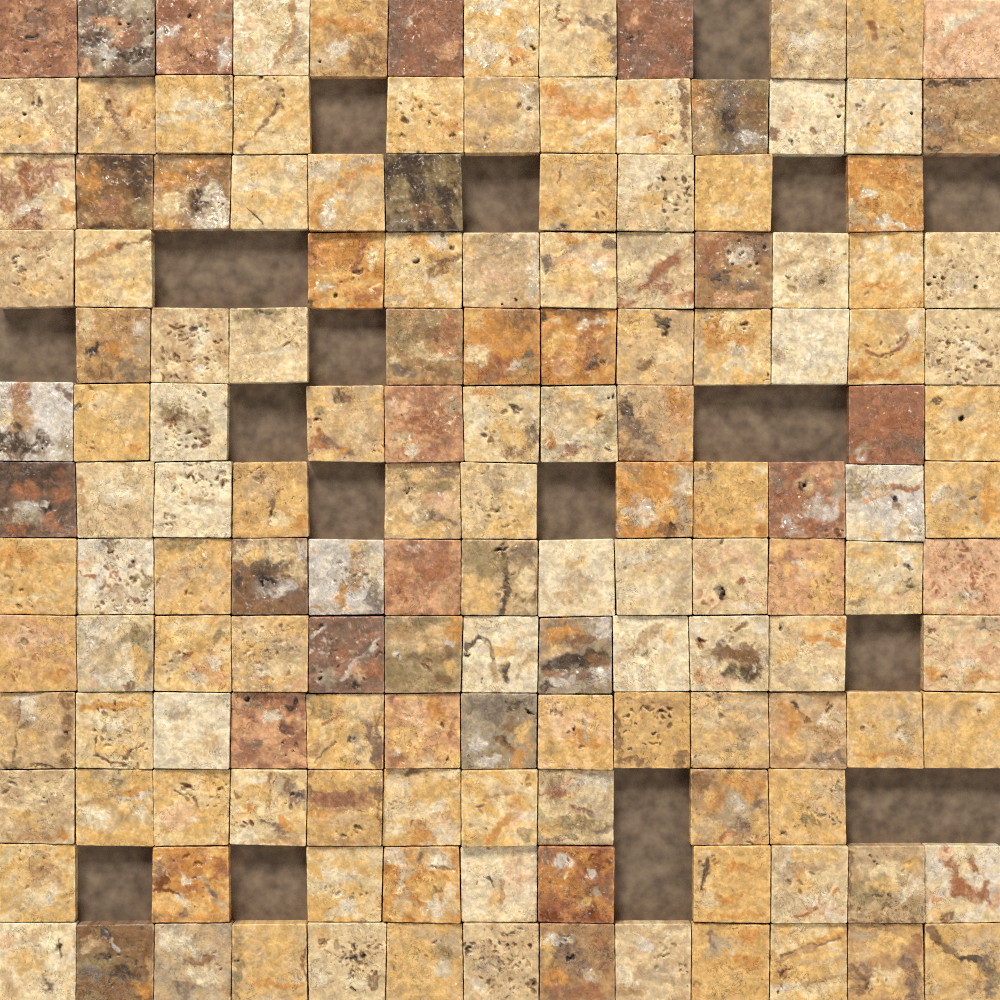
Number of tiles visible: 148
